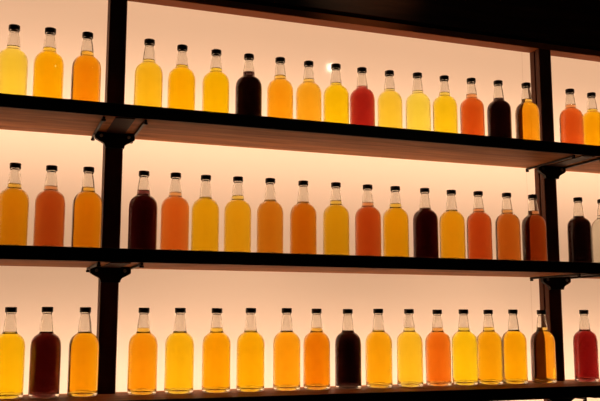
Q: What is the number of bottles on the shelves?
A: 56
